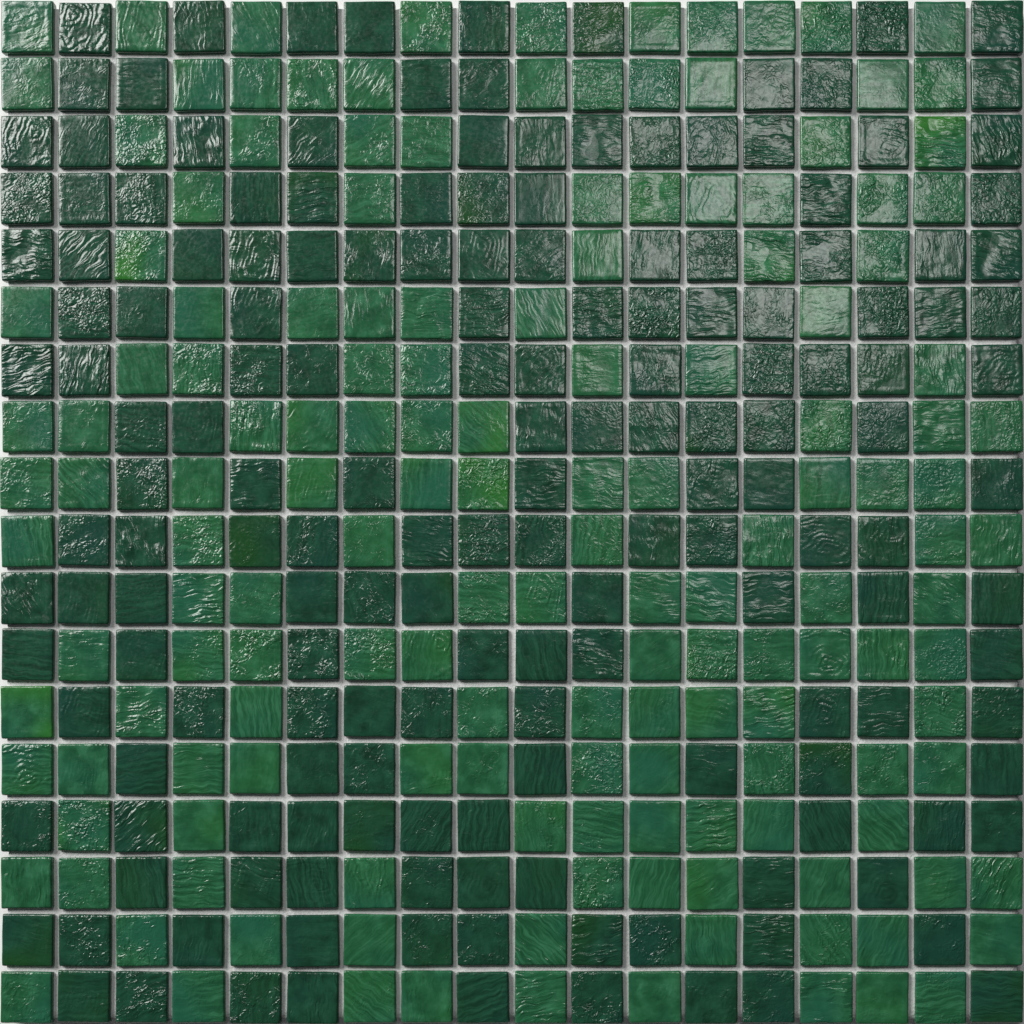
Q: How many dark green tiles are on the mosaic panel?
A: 169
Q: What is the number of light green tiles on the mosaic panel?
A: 155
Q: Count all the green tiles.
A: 324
